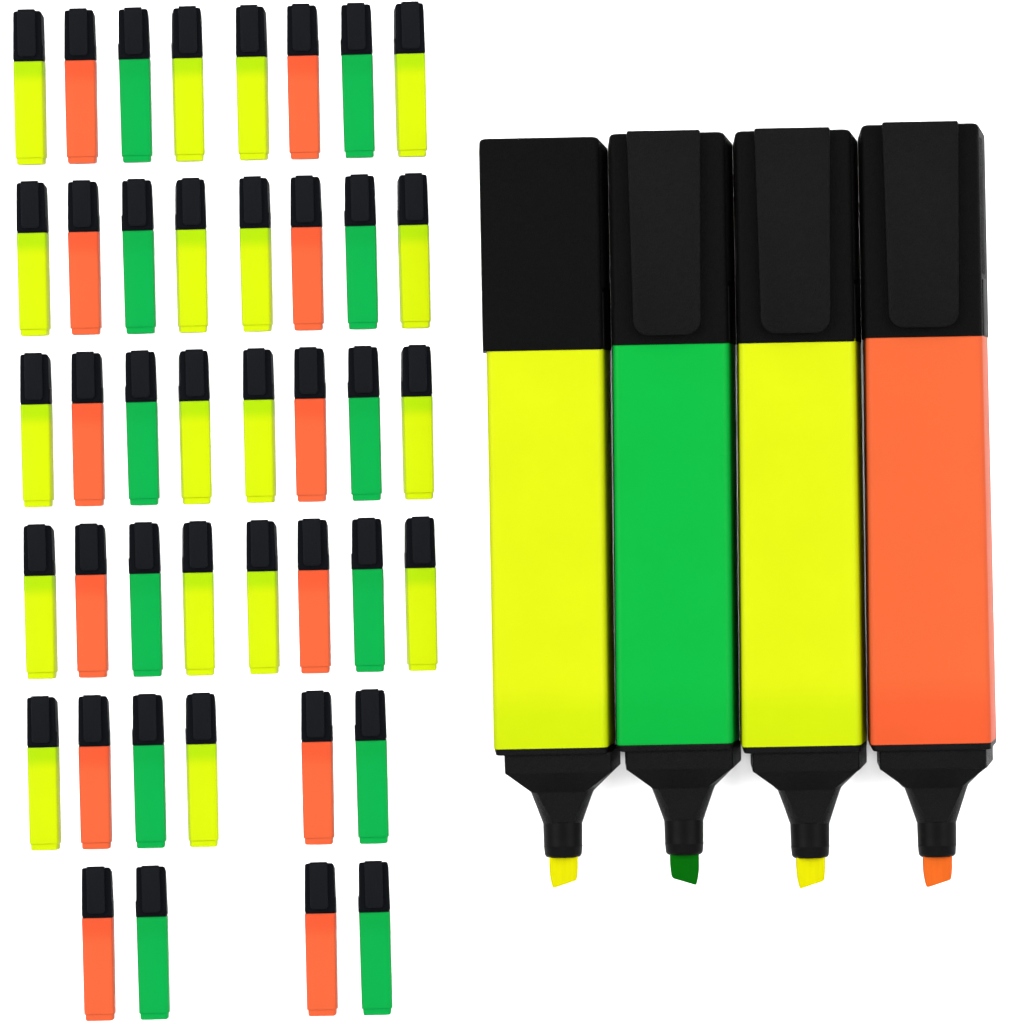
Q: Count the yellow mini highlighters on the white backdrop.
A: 18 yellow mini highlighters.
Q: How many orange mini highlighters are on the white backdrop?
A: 12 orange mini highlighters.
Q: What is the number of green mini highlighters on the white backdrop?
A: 12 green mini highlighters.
